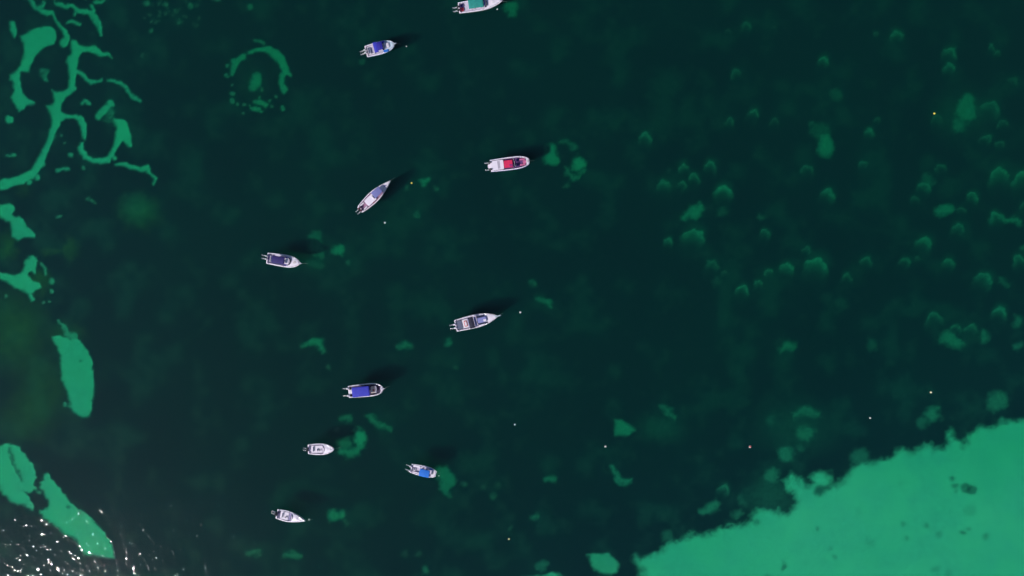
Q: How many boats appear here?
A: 10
